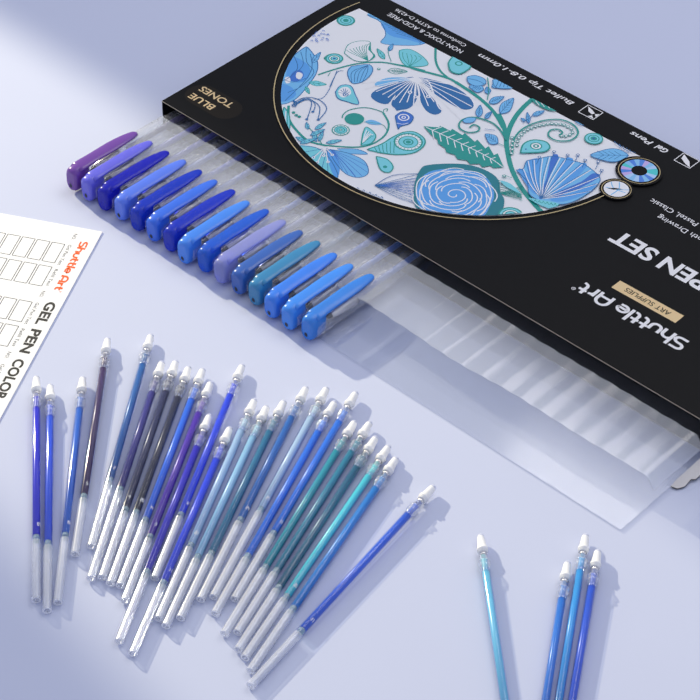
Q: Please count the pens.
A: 15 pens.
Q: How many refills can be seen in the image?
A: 30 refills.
